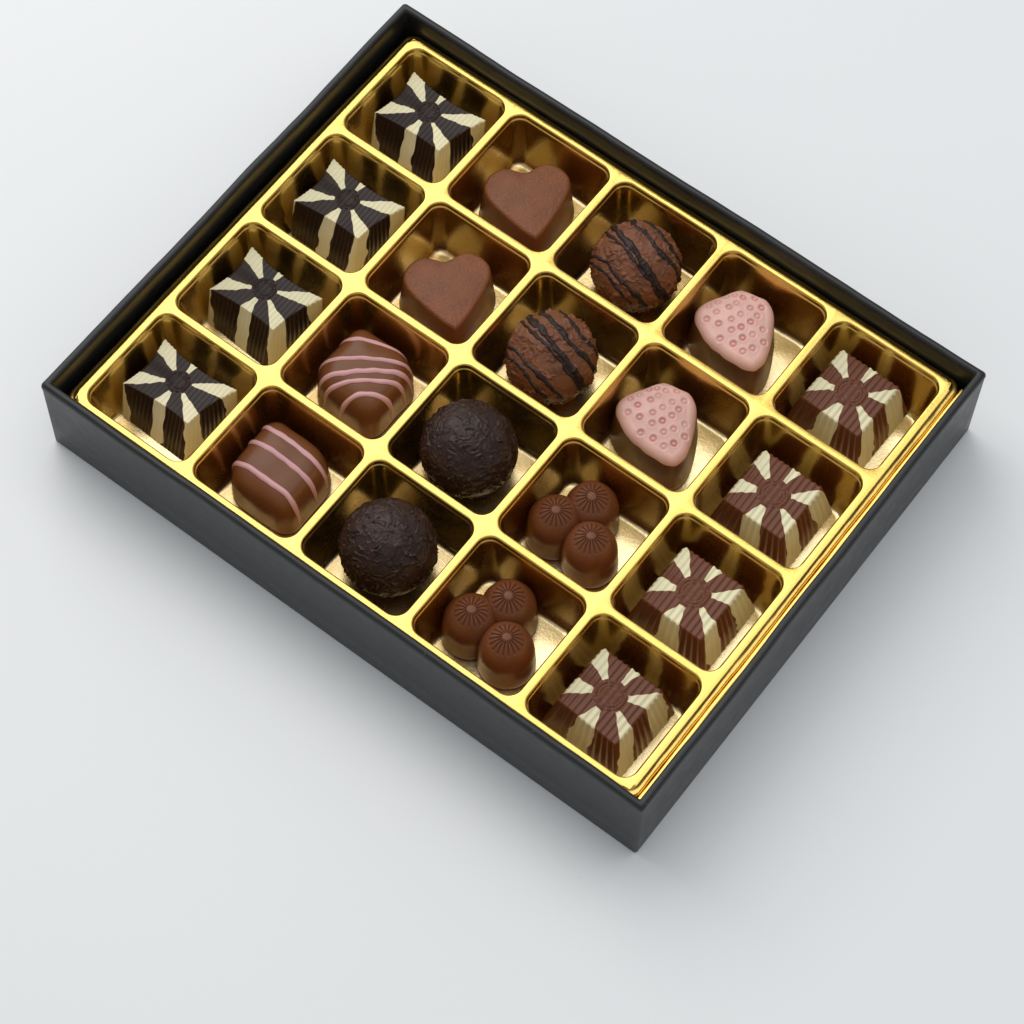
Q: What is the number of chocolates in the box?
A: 20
